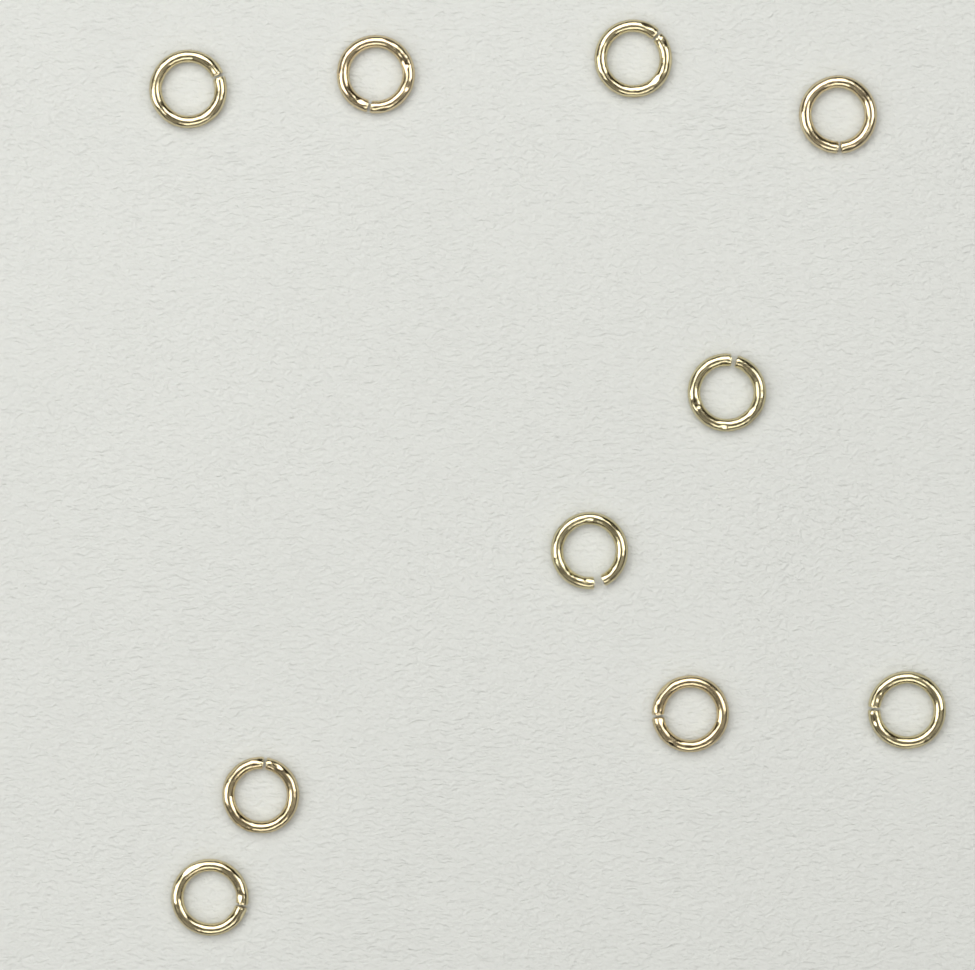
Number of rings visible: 10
